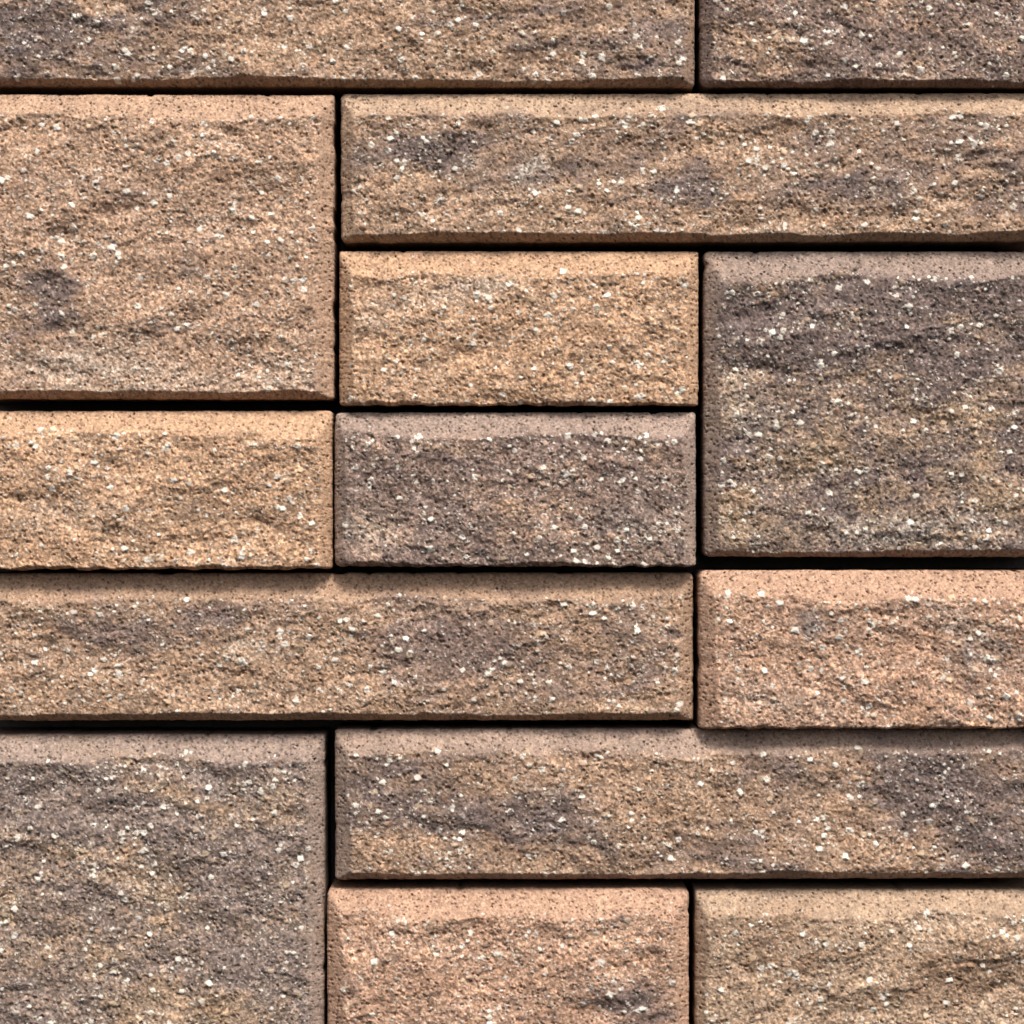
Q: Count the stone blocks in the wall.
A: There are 14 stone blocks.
